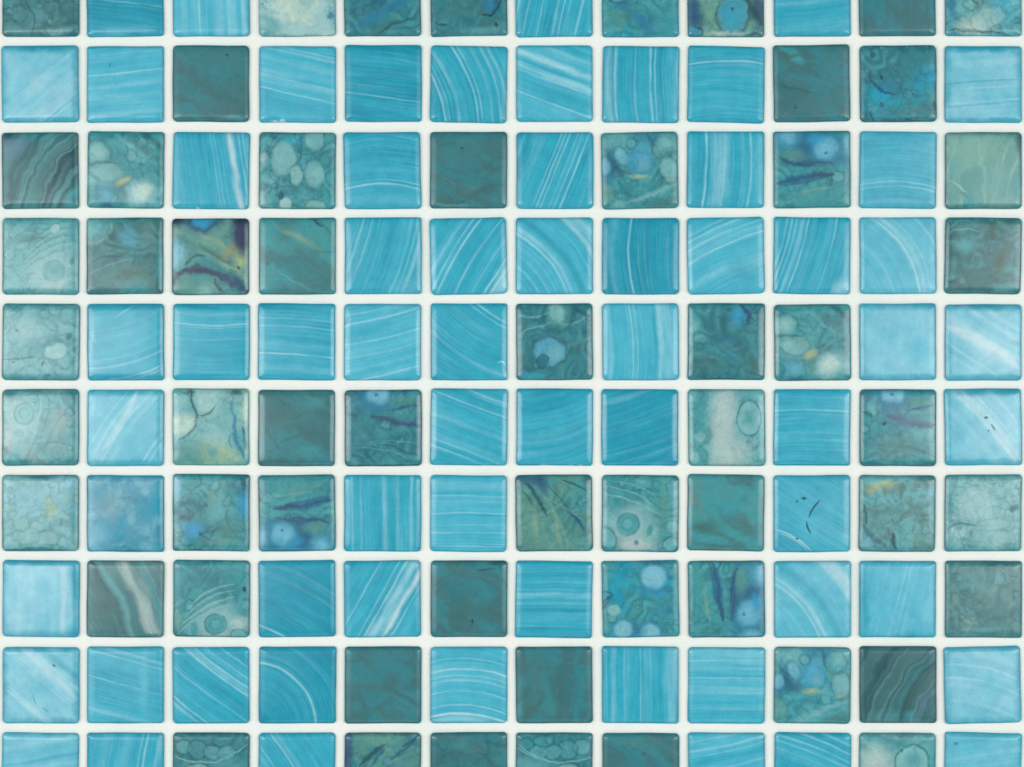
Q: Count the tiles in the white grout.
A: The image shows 120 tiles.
